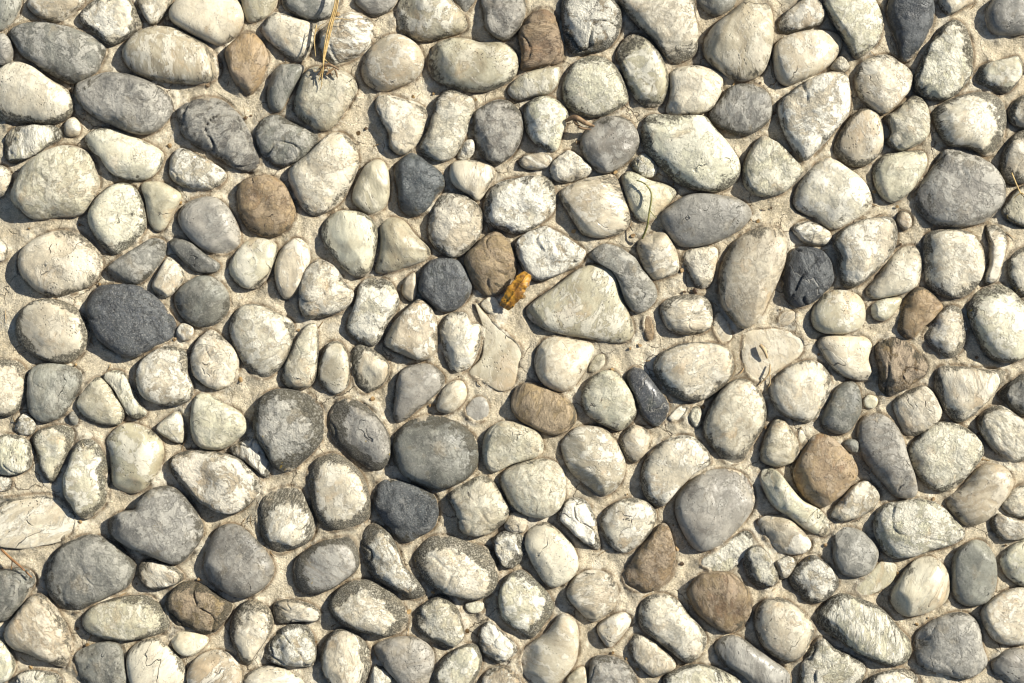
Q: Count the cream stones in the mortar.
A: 196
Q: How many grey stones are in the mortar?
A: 48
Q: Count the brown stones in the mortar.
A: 12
